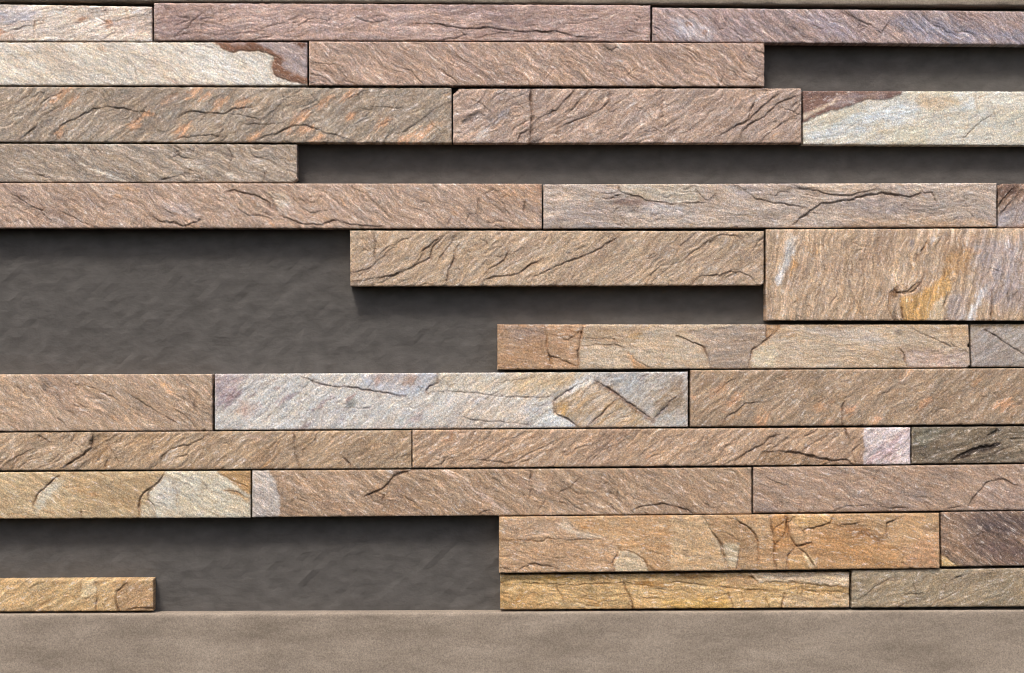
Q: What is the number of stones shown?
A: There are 30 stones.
